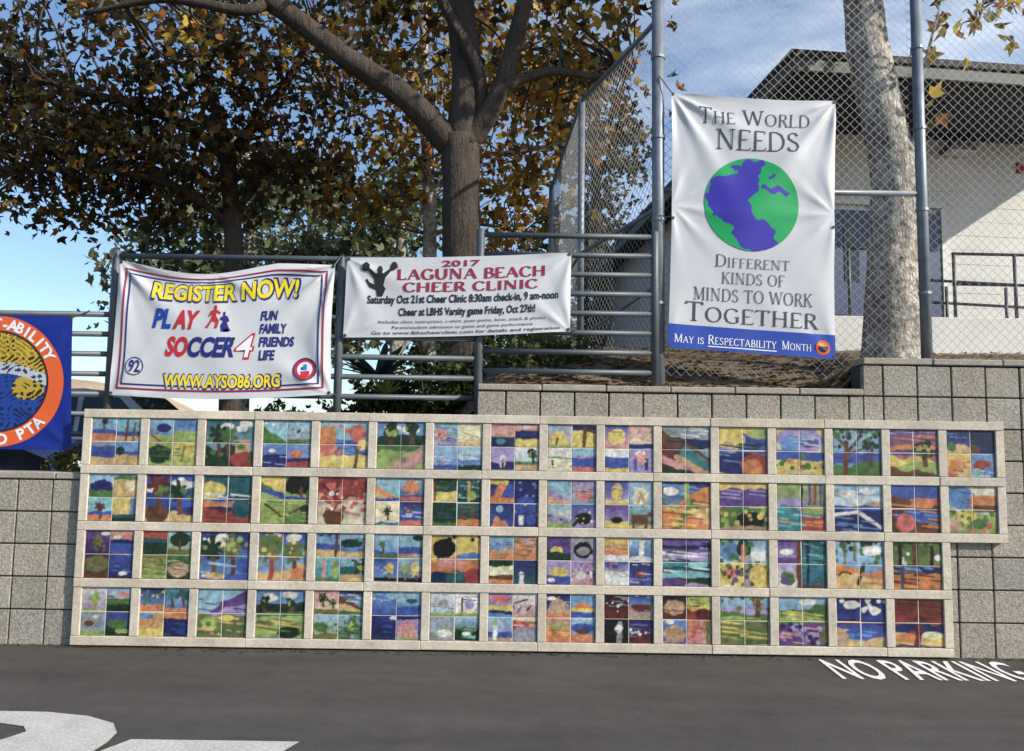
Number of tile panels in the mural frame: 62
